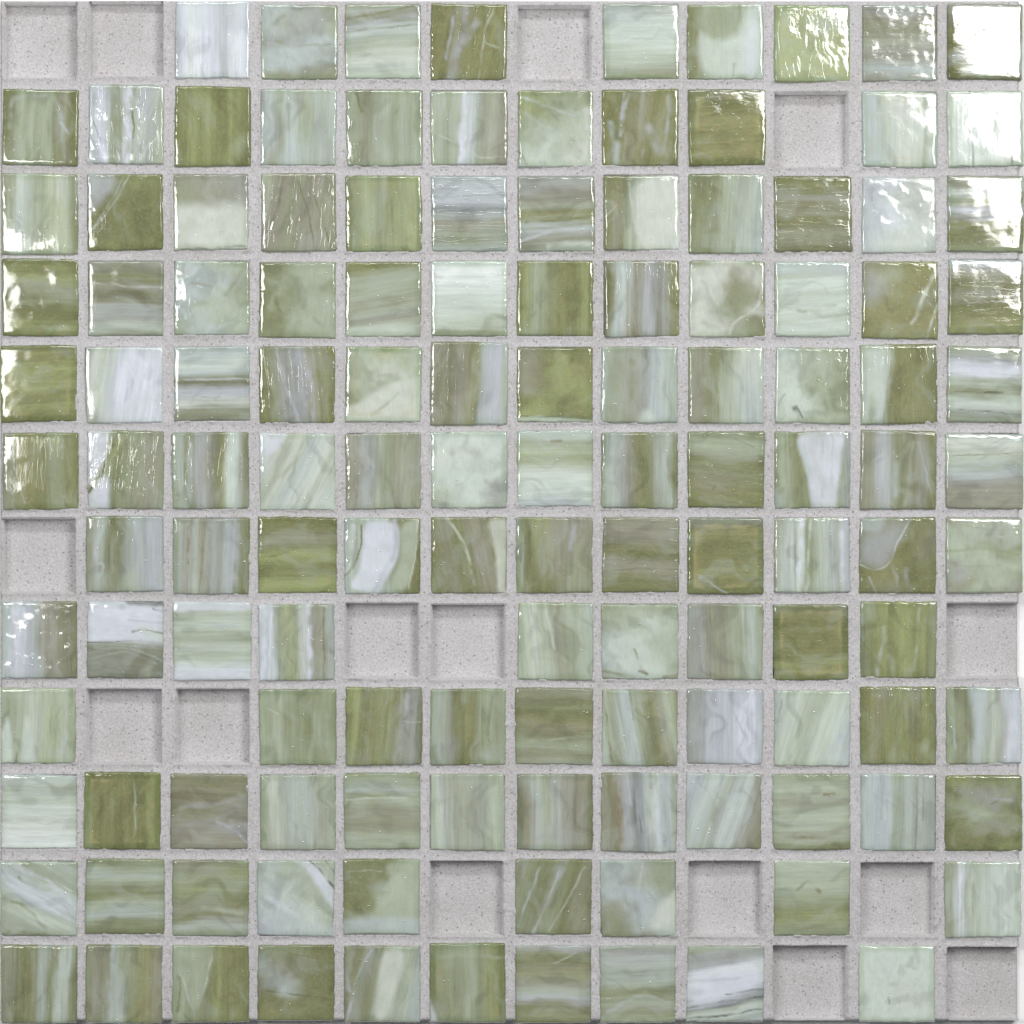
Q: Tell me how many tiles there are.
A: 129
